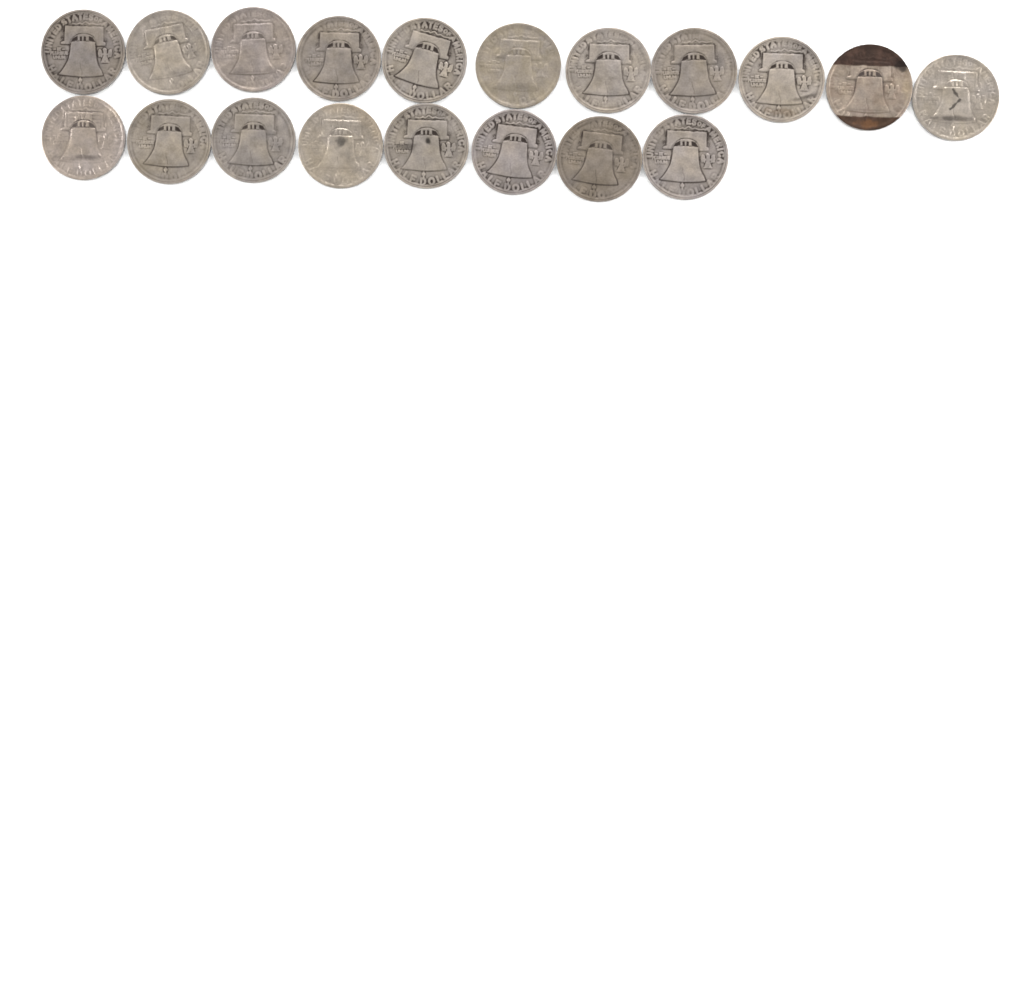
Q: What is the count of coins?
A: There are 19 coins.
